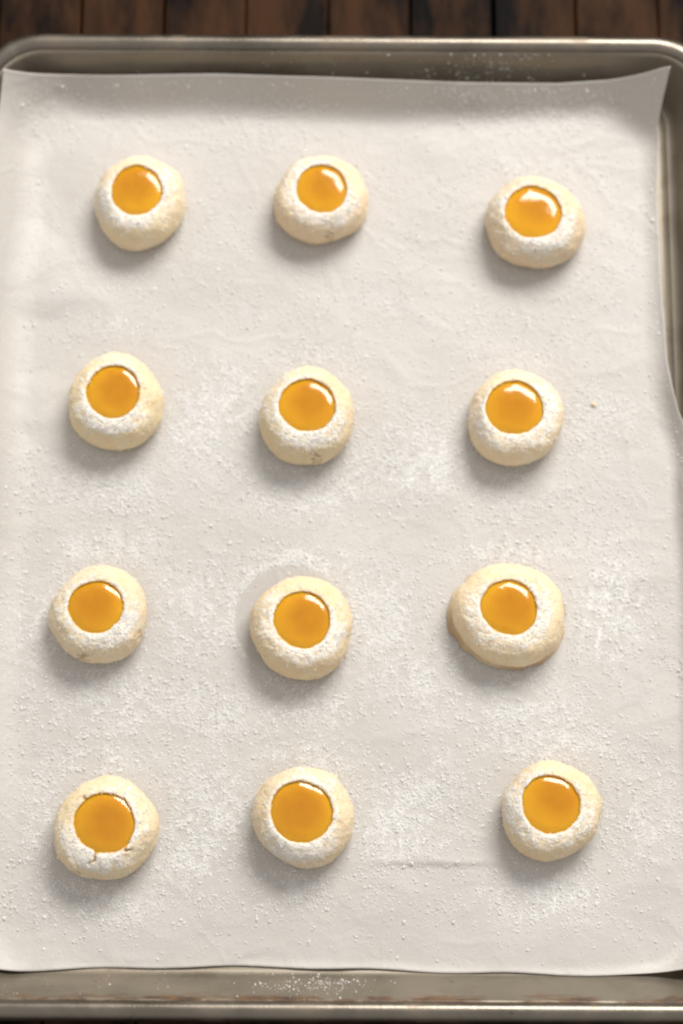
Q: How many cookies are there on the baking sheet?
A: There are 12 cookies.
